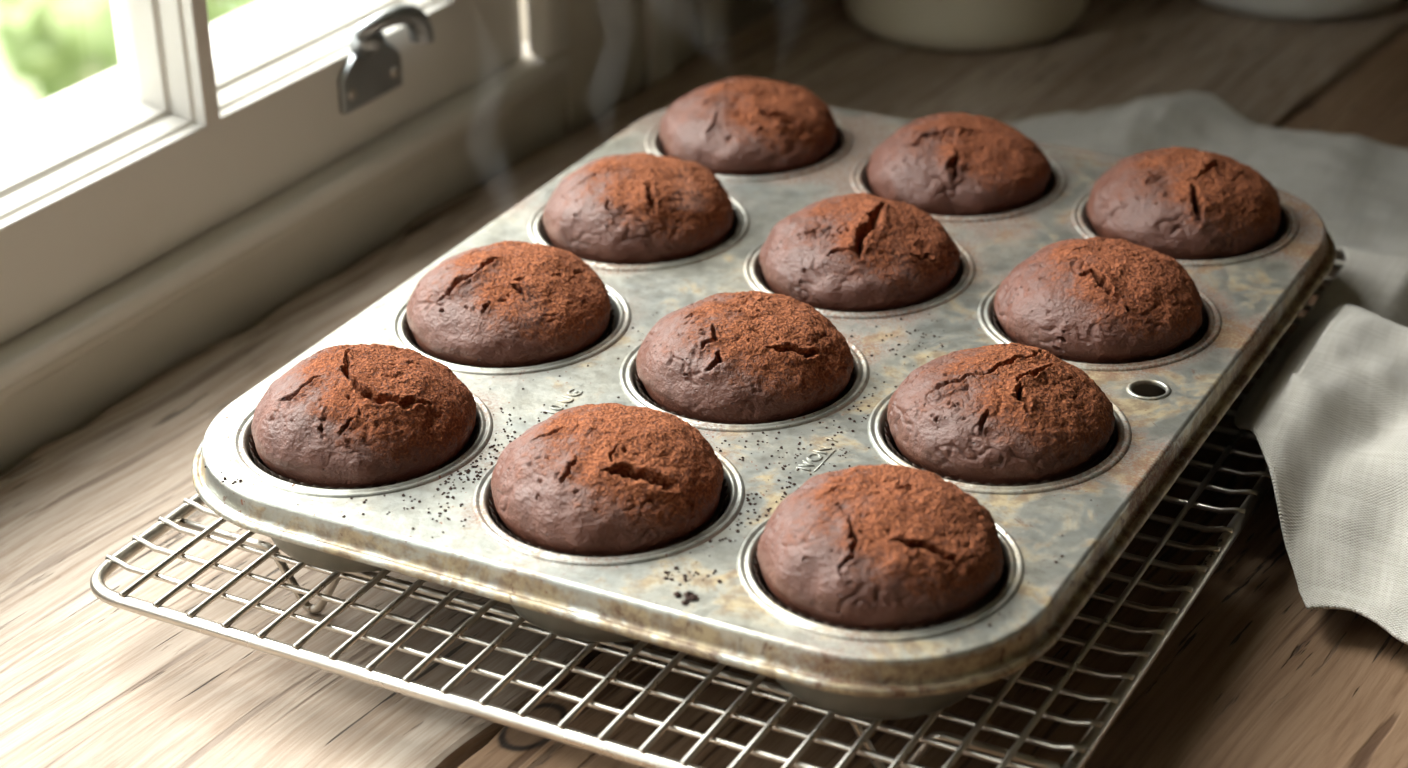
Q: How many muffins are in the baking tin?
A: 12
